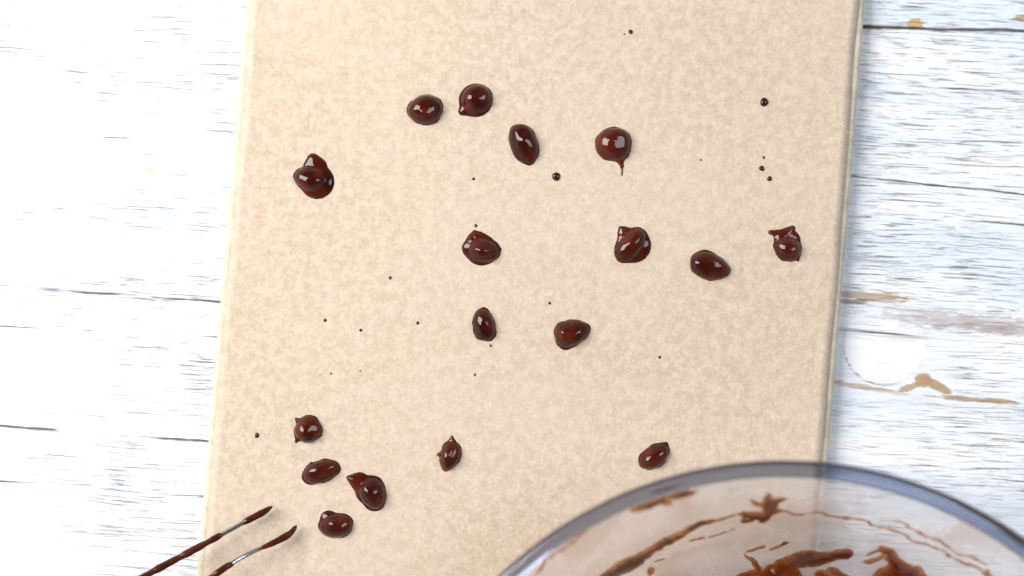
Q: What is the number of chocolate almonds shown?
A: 17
